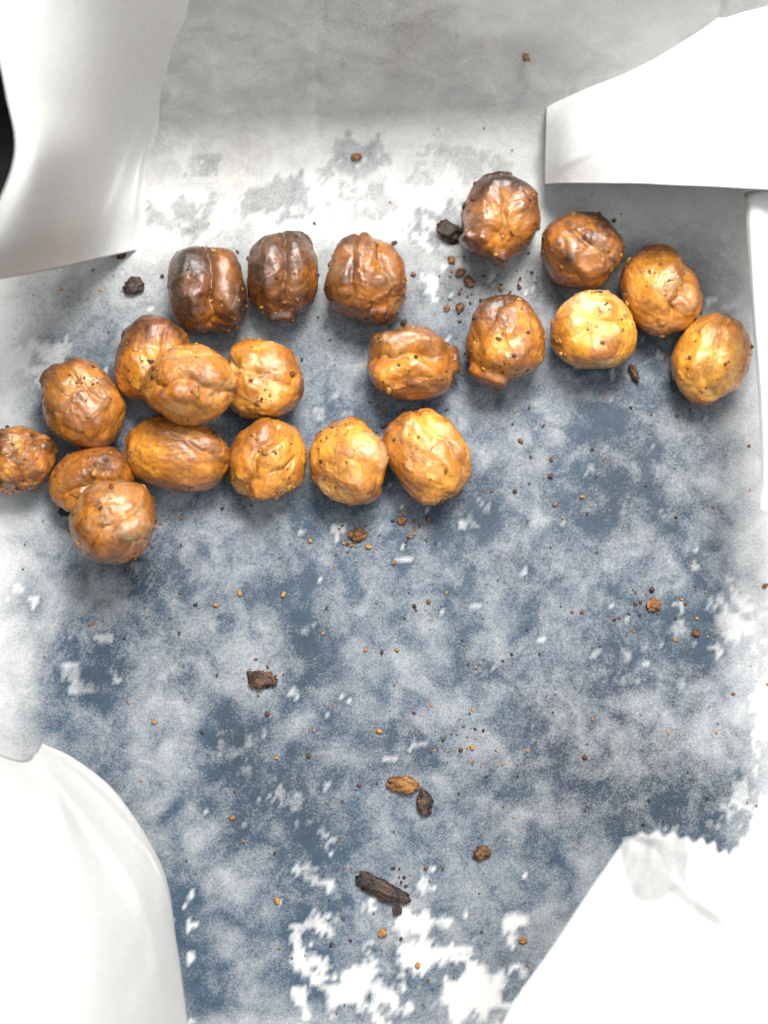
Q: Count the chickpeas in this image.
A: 21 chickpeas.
